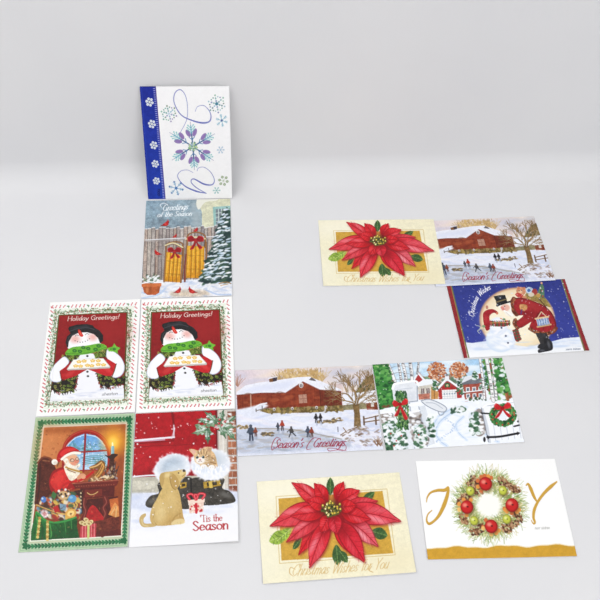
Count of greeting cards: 13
